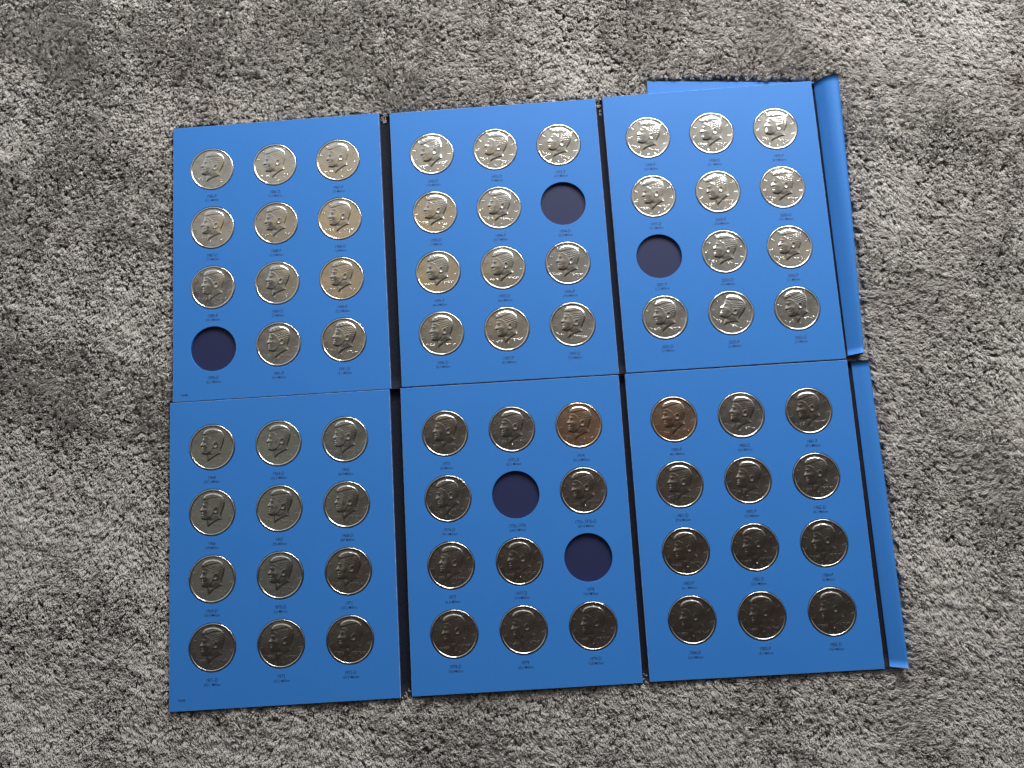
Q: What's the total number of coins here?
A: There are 67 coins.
